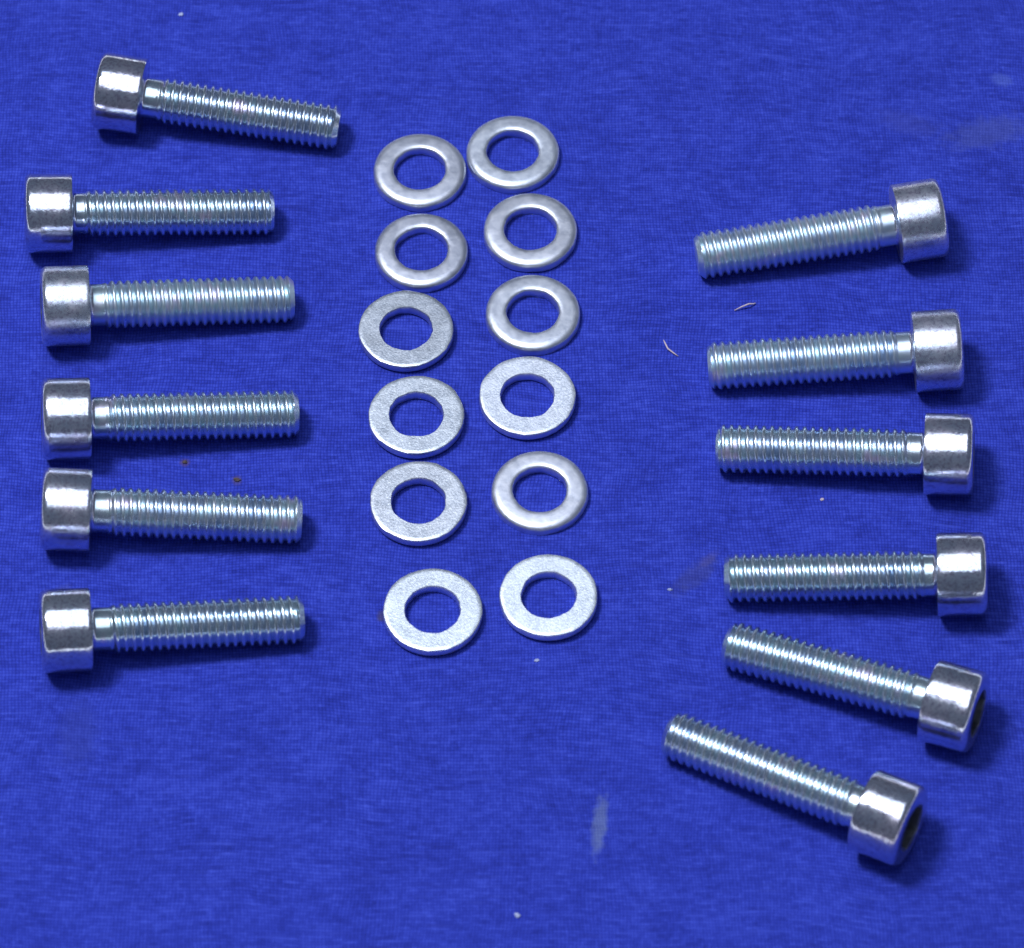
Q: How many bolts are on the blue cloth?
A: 12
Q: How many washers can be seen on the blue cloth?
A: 12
